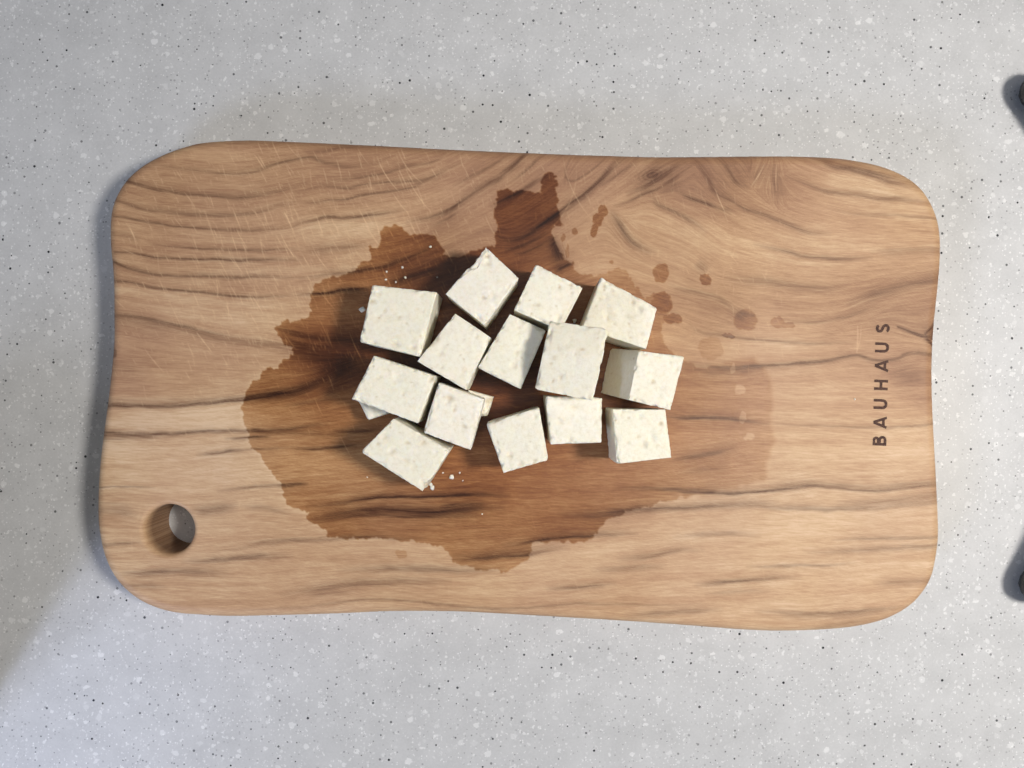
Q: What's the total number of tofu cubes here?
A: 14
